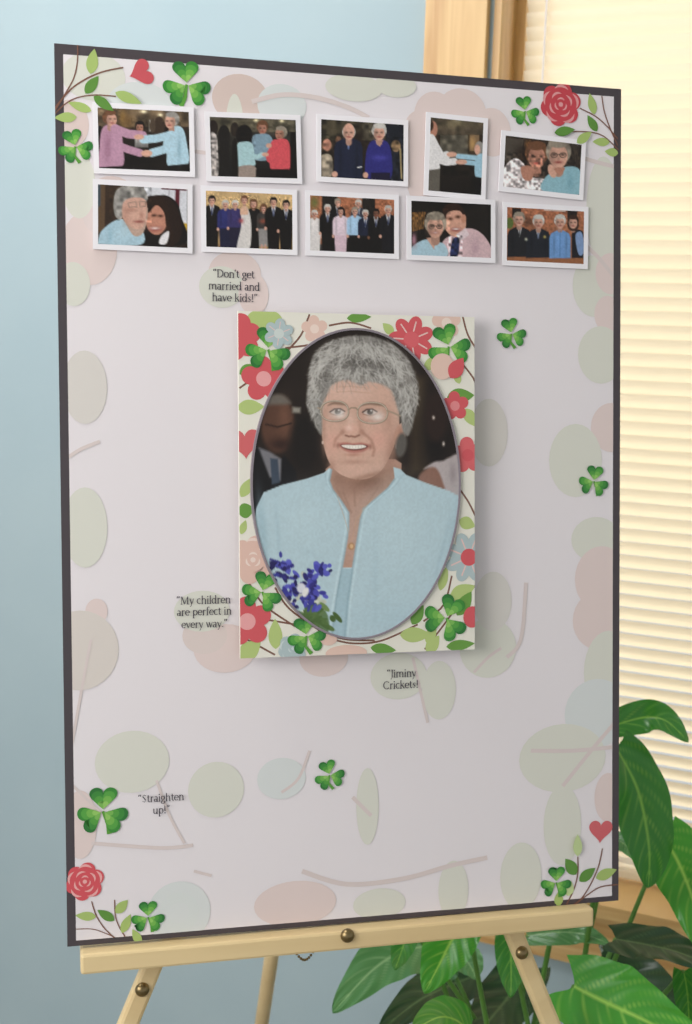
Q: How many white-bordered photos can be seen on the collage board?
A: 10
